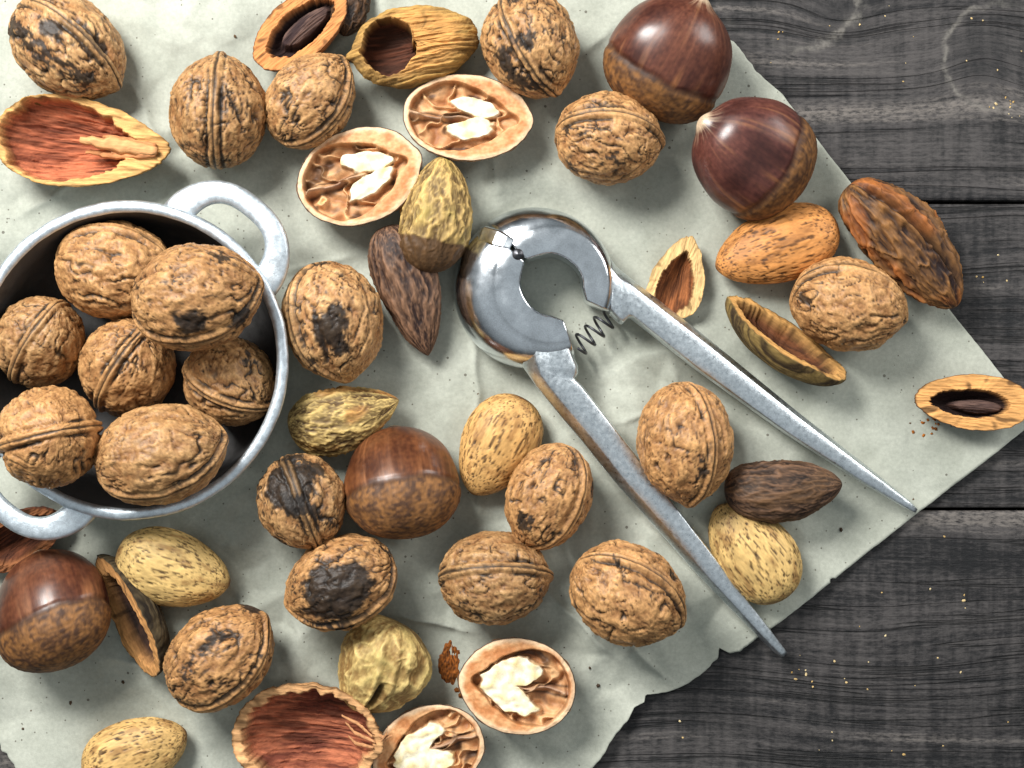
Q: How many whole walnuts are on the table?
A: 21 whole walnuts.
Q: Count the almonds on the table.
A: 5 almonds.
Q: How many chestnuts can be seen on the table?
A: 4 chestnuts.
